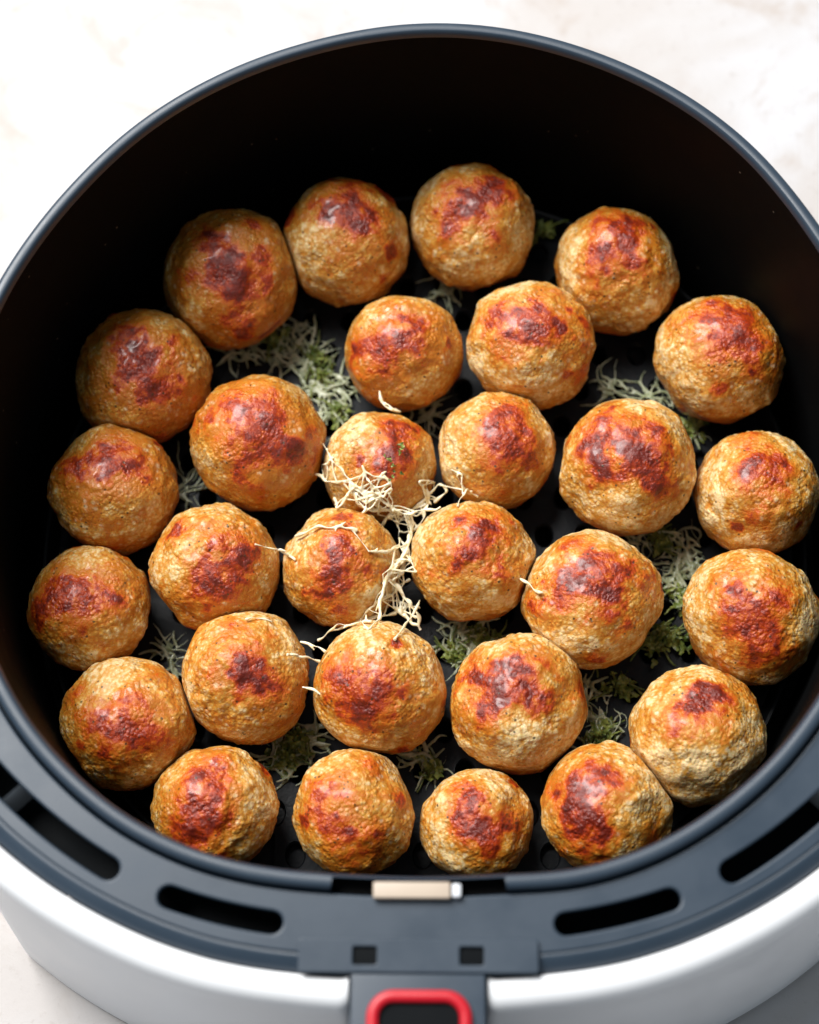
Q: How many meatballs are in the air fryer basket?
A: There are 29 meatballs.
